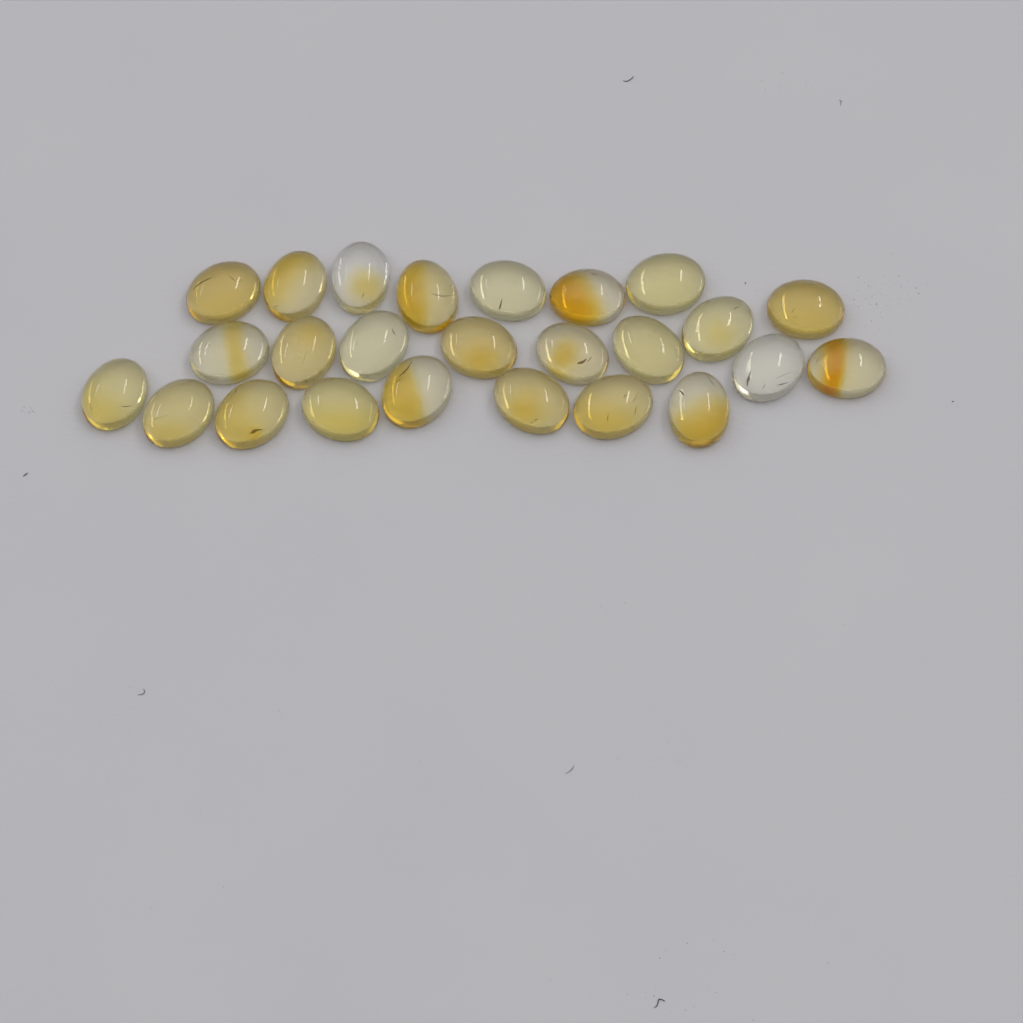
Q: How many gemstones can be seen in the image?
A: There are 25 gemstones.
